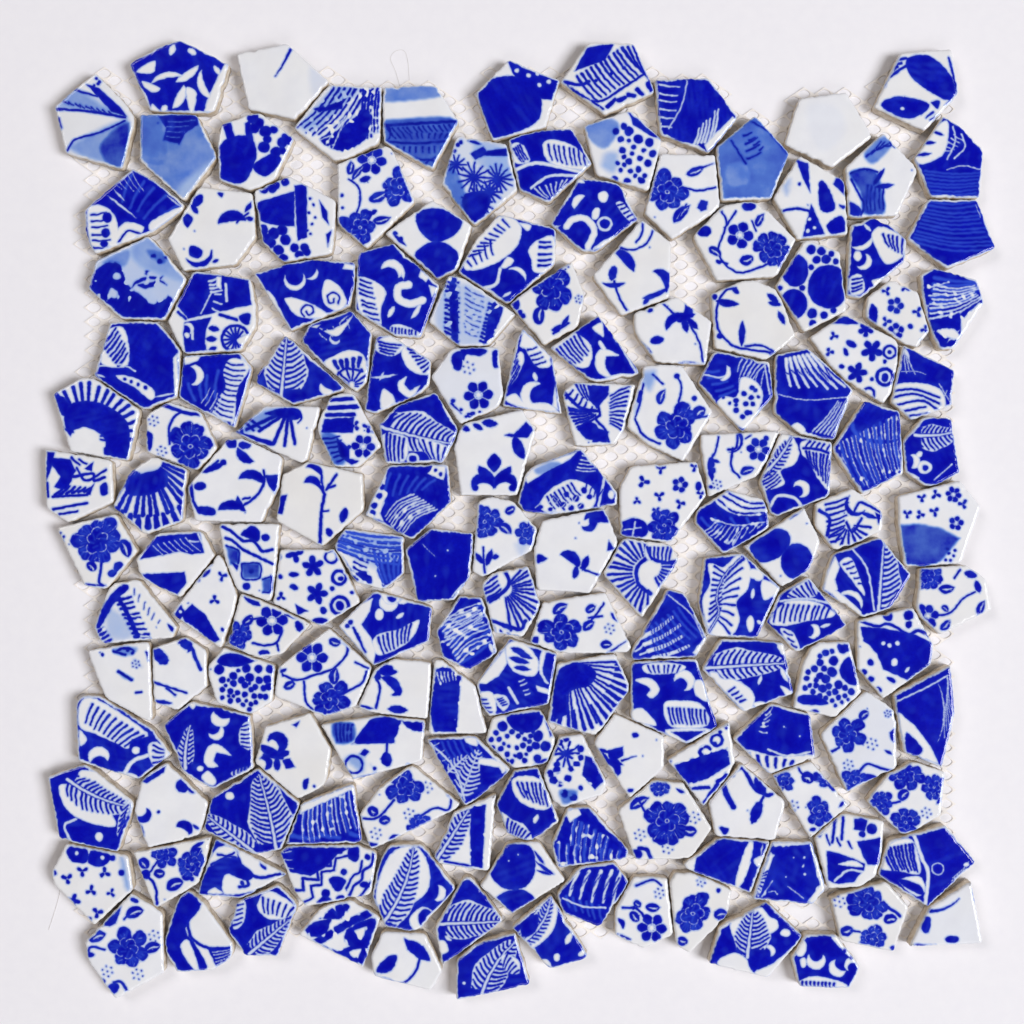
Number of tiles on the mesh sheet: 159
